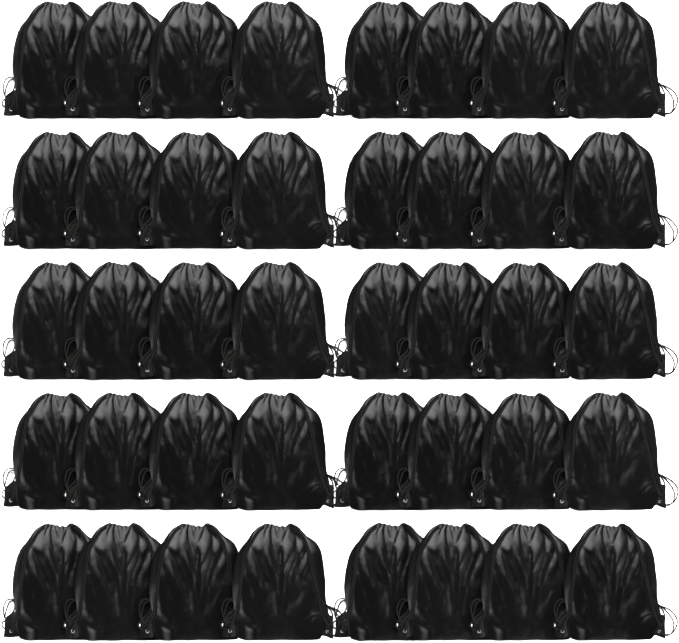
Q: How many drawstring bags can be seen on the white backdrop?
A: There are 40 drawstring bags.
